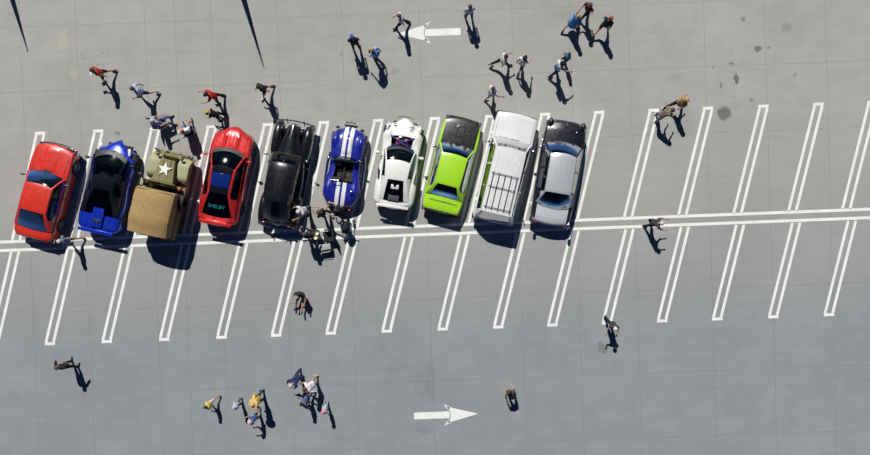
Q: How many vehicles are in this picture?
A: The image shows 10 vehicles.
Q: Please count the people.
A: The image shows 39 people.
